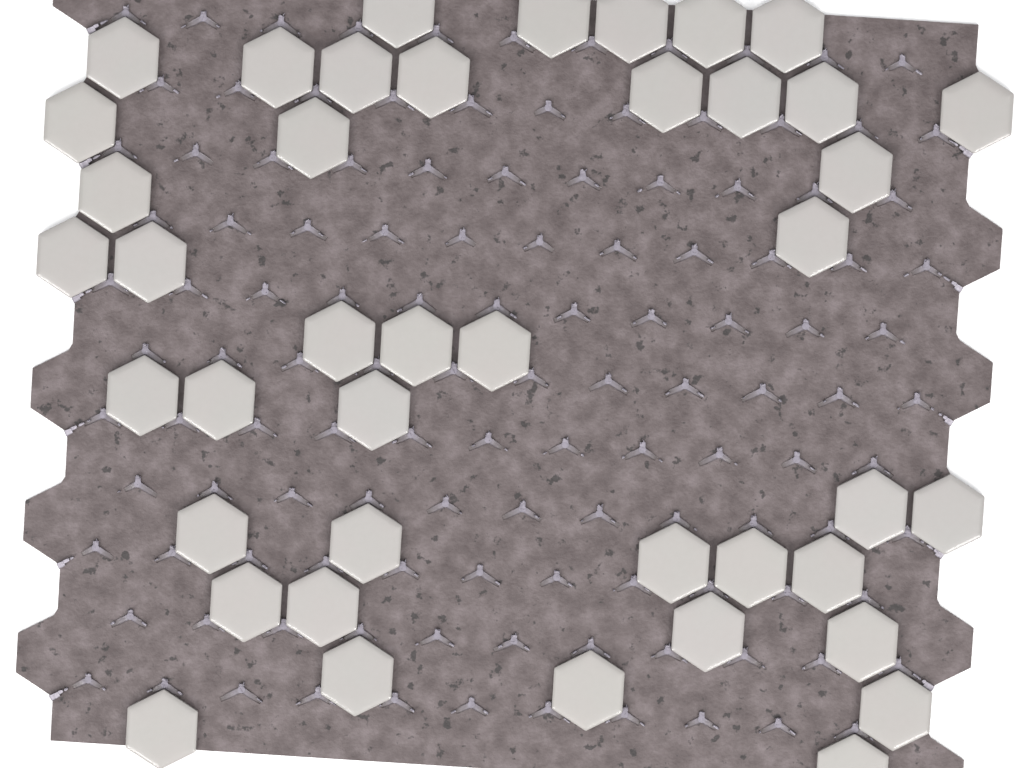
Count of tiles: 42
